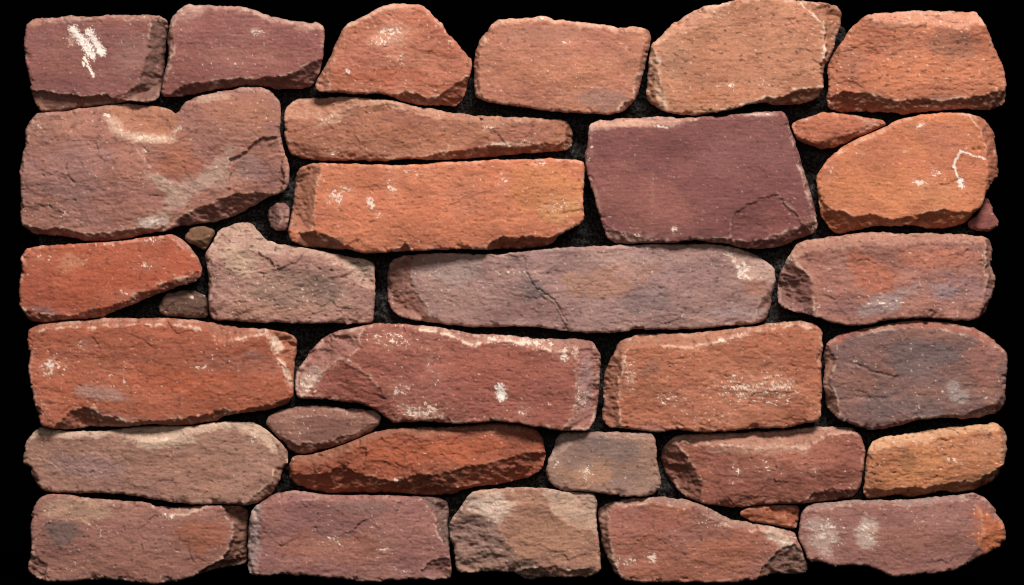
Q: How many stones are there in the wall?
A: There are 36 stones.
